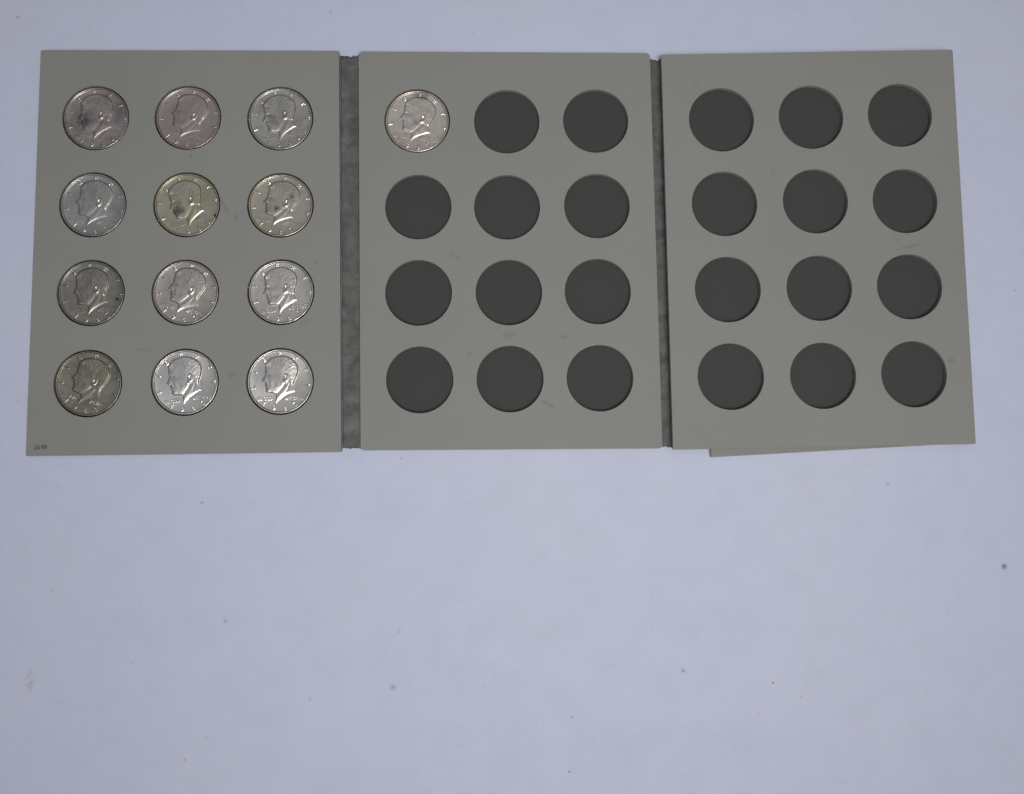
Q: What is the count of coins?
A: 13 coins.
